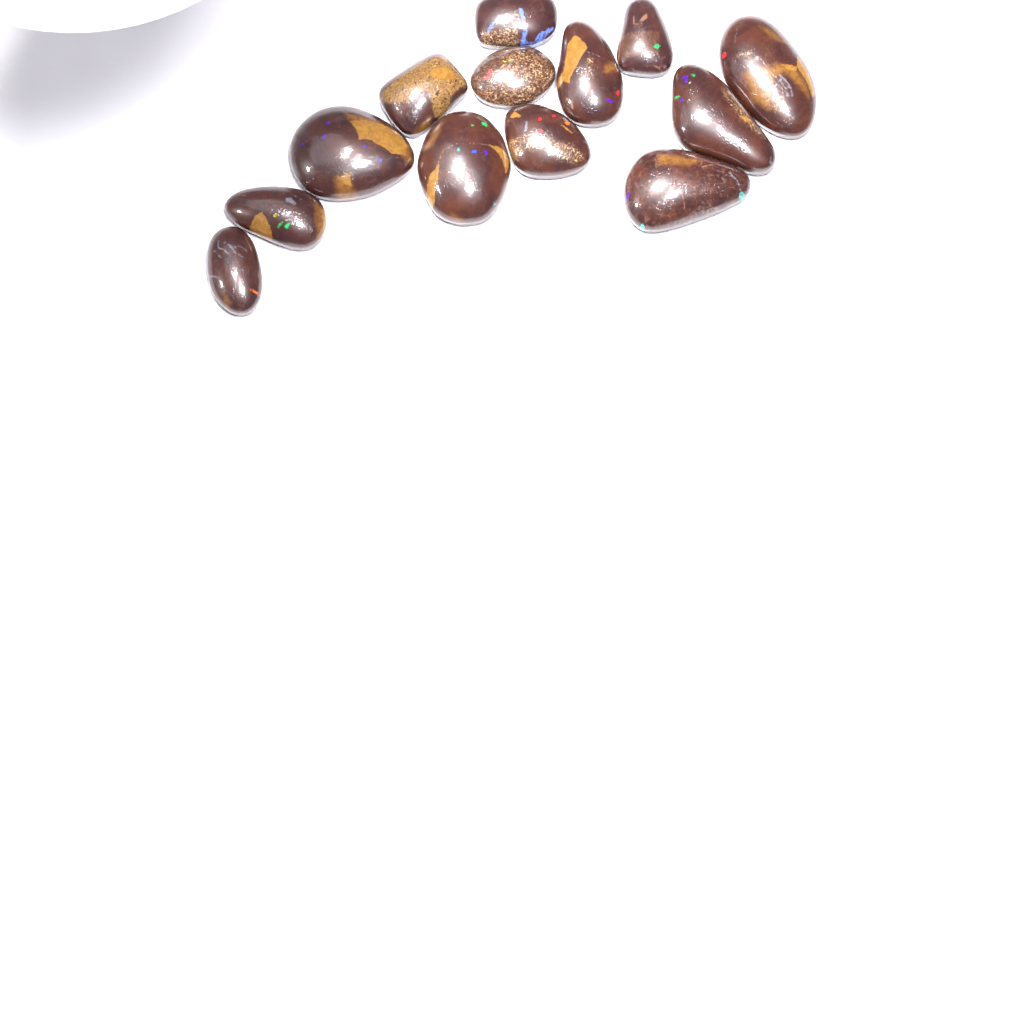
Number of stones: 13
